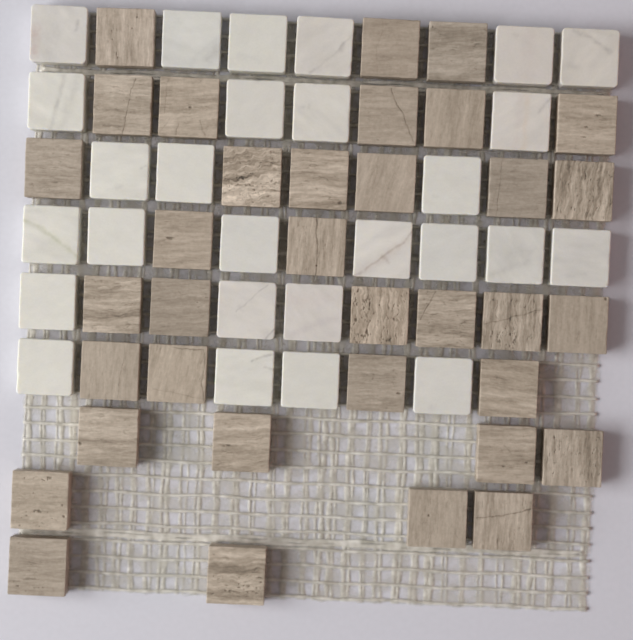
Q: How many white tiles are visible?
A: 27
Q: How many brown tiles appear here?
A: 35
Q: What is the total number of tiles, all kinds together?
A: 62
